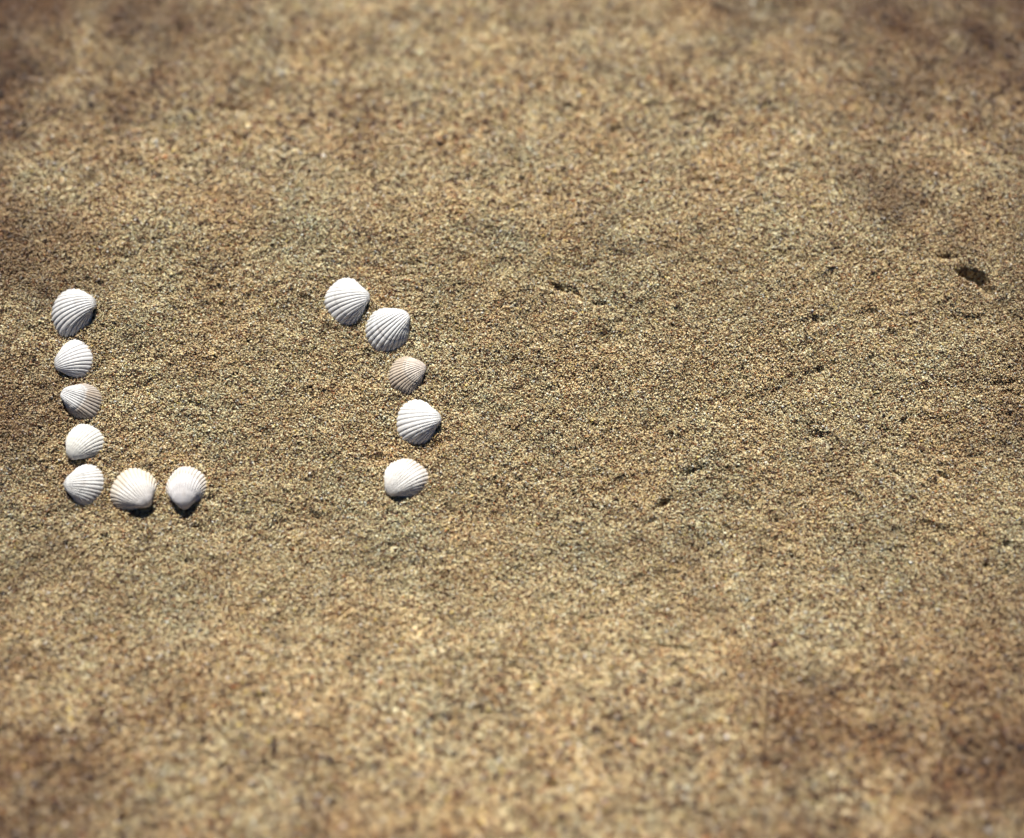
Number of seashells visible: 12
